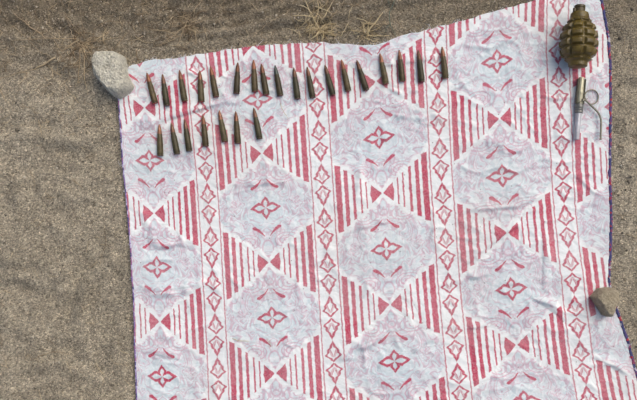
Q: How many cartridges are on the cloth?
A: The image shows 25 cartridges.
